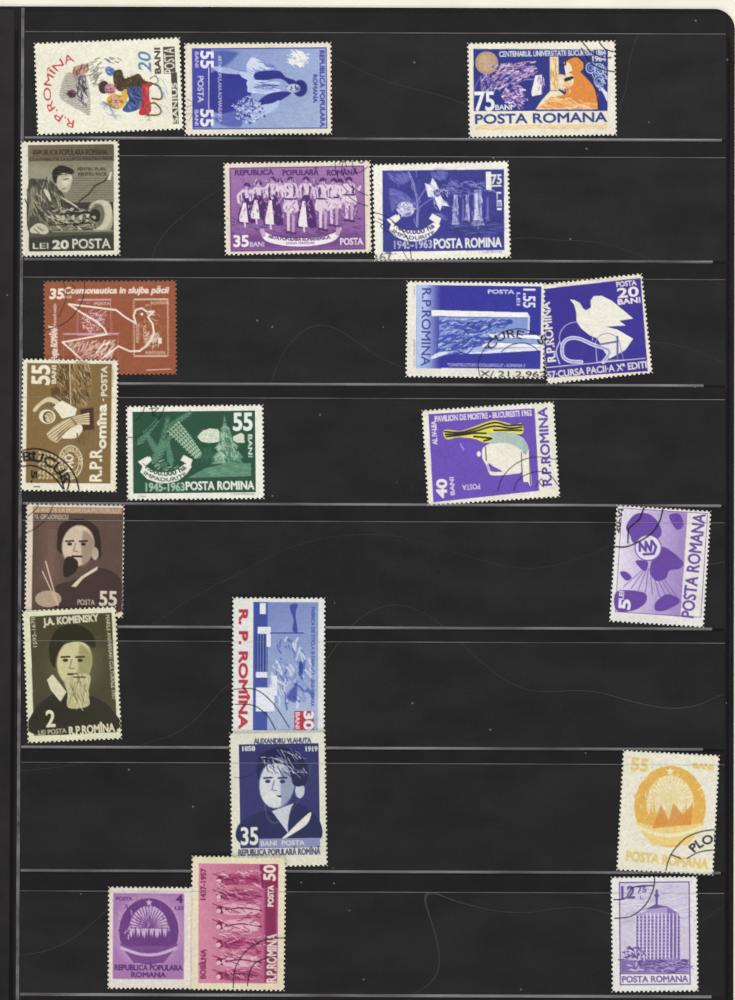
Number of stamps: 21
